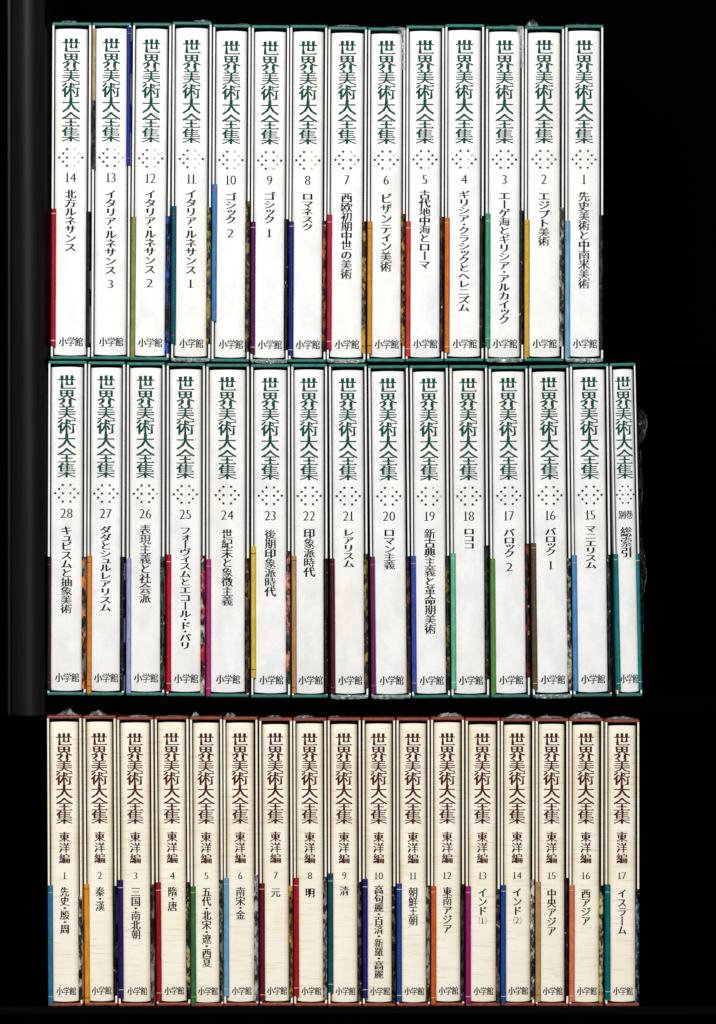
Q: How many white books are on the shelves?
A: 29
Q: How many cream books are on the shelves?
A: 17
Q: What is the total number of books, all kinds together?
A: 46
